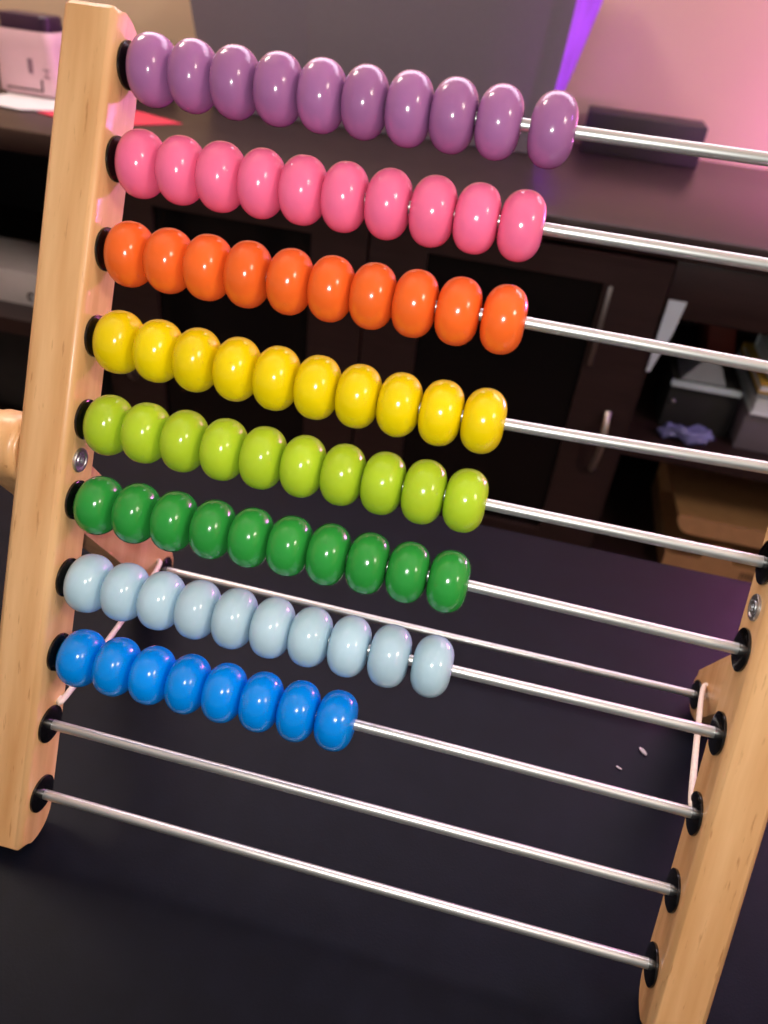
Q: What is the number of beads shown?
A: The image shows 78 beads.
